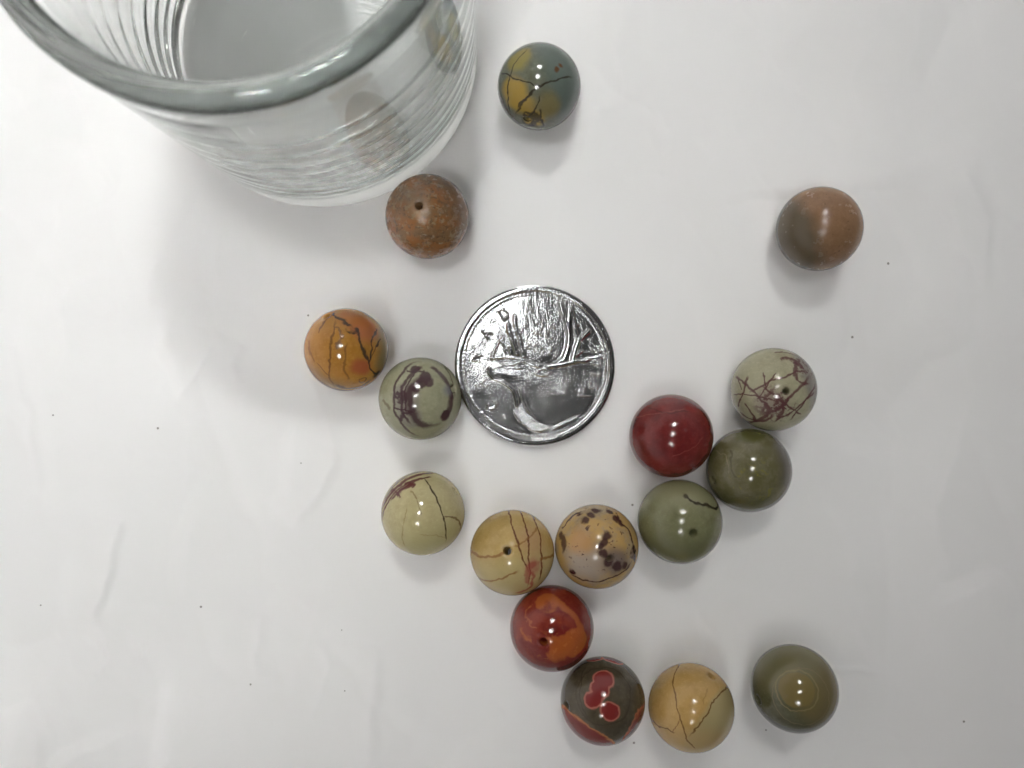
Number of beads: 16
